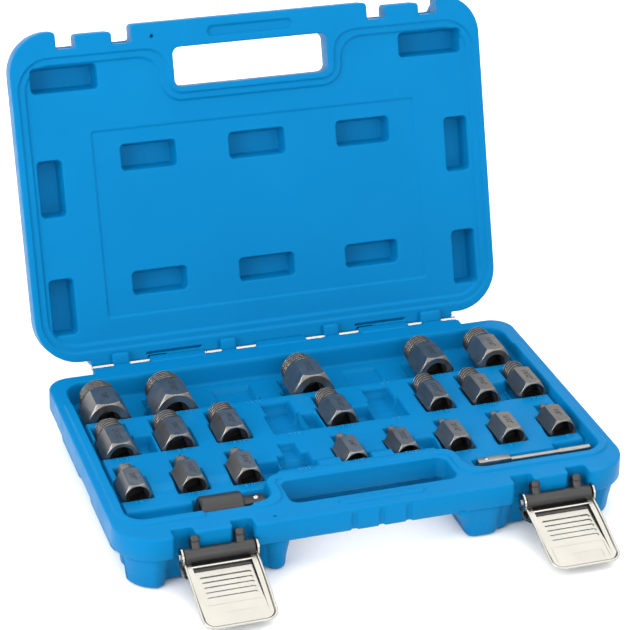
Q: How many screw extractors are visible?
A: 20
